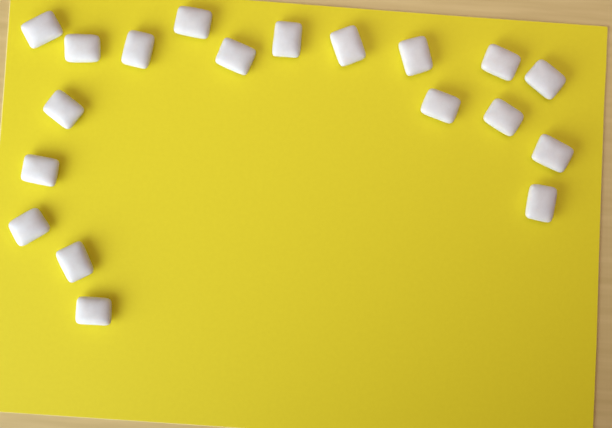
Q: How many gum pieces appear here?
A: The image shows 19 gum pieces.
